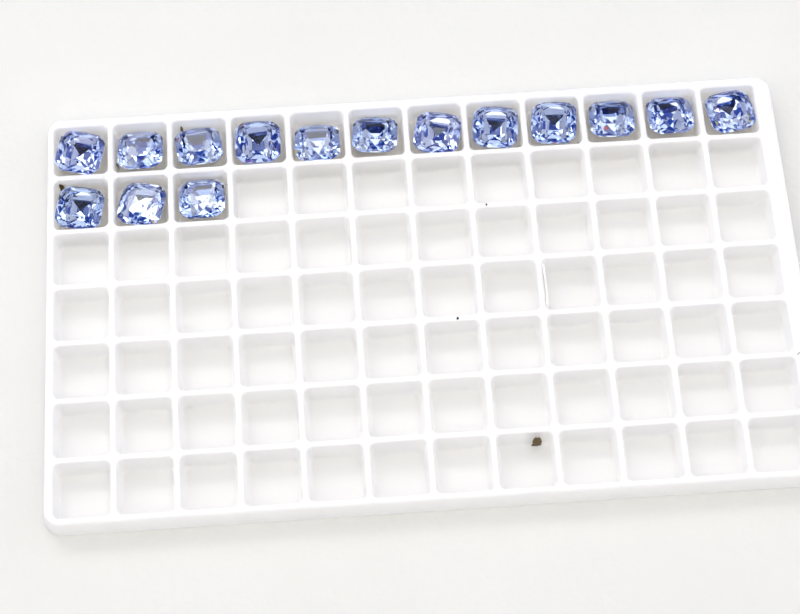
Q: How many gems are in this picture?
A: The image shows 15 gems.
